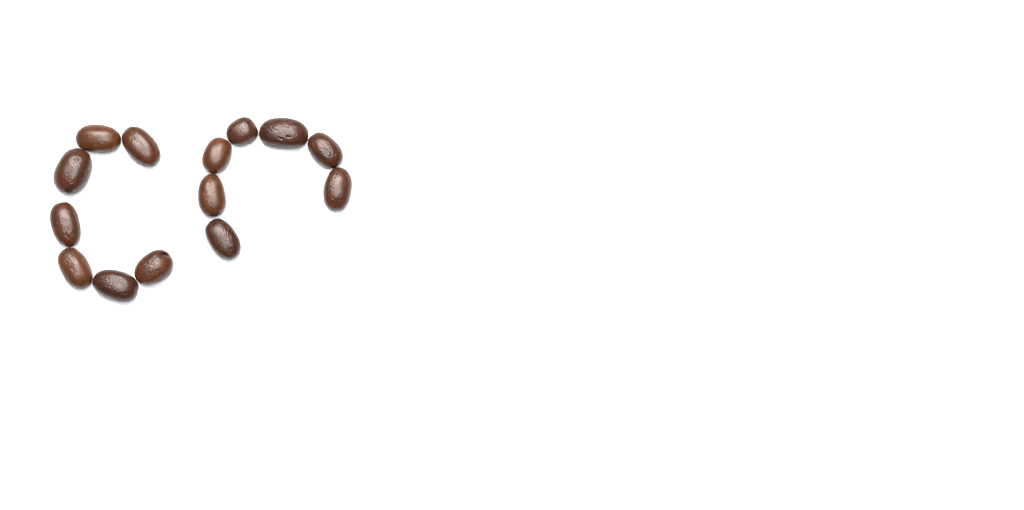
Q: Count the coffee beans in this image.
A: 14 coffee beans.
